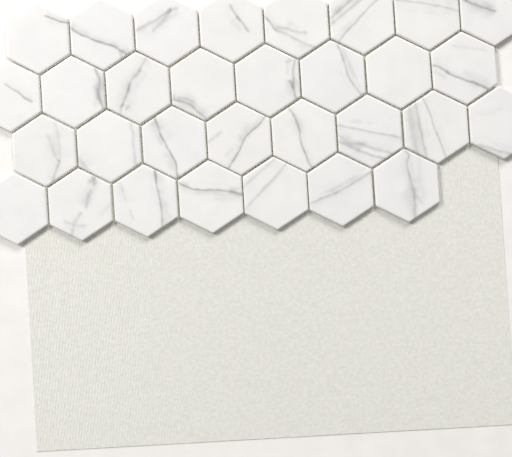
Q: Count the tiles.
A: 31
